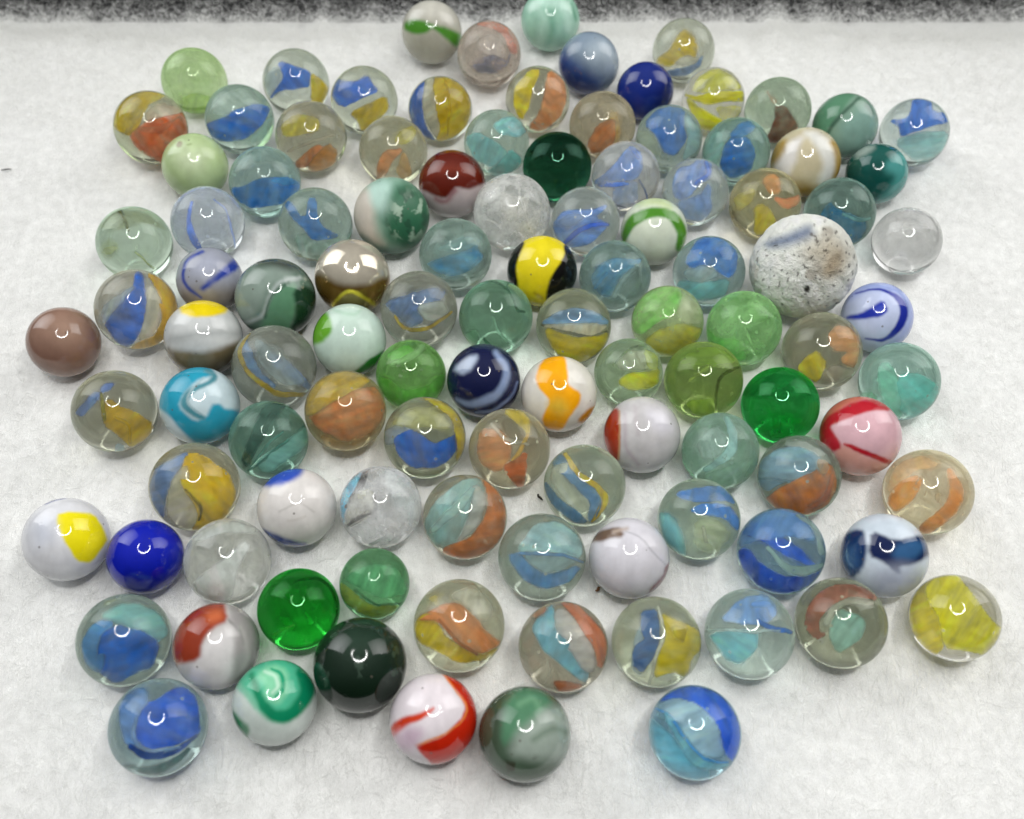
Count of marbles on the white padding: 108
